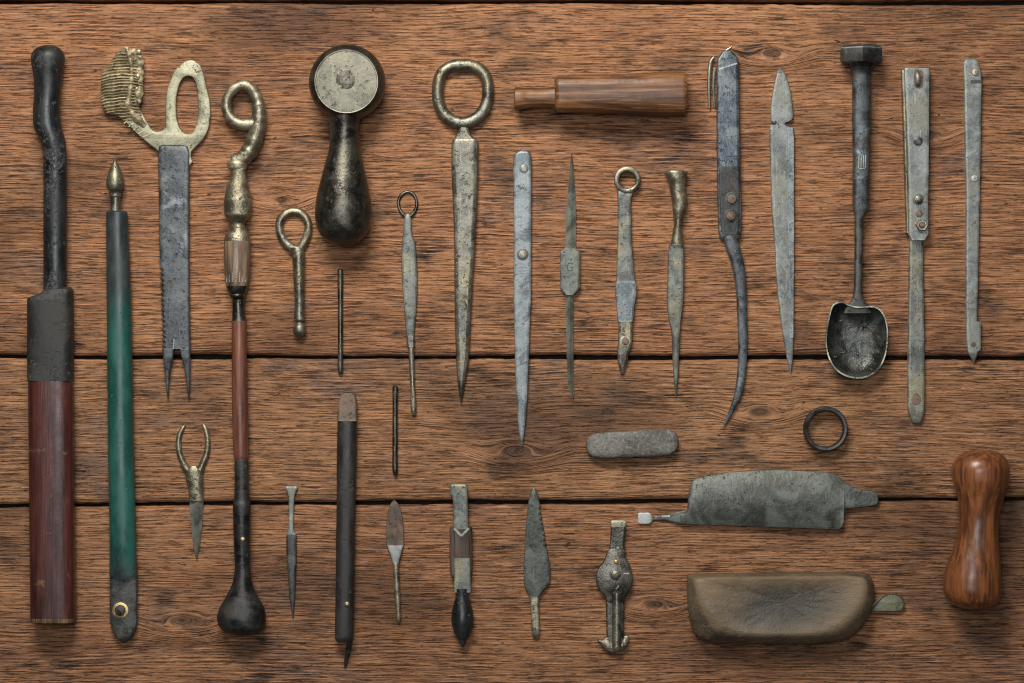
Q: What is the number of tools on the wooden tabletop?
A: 30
